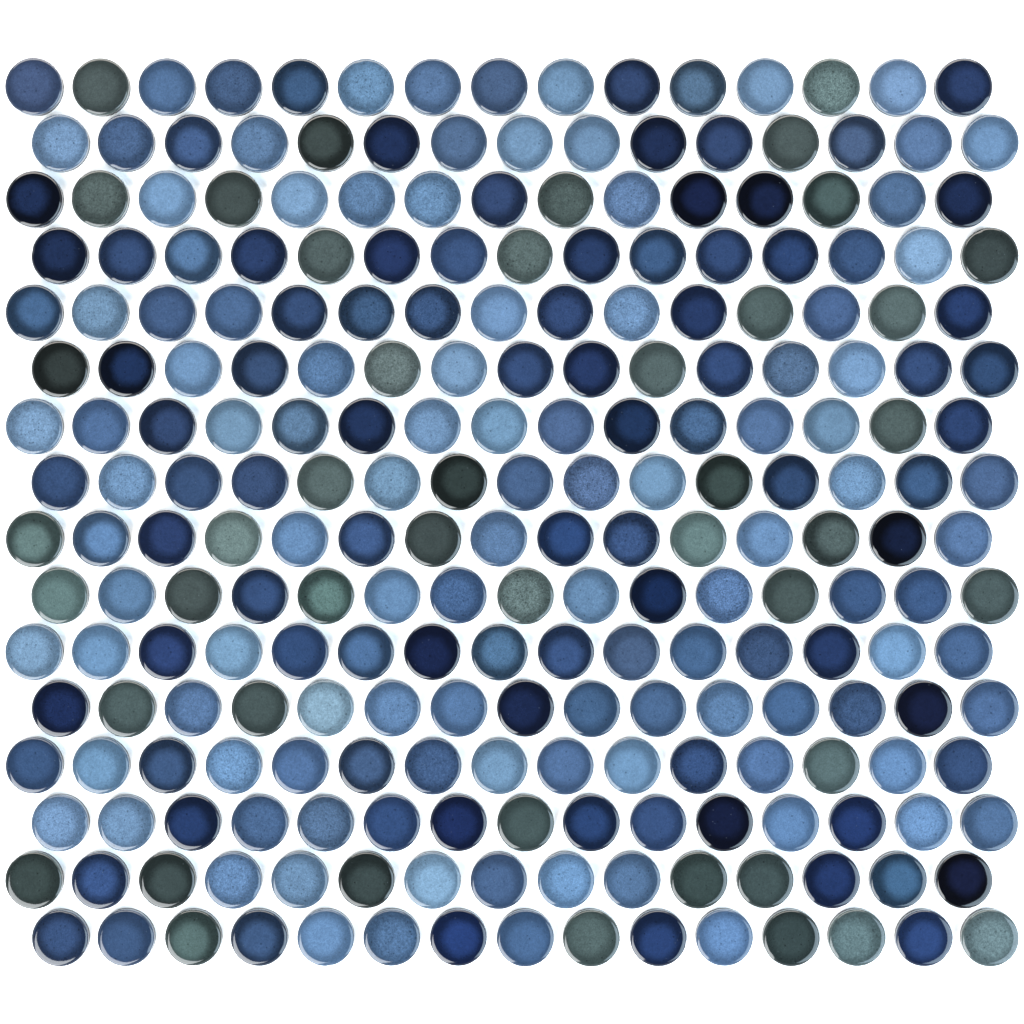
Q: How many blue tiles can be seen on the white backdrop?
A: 195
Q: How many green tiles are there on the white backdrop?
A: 45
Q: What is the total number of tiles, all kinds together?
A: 240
